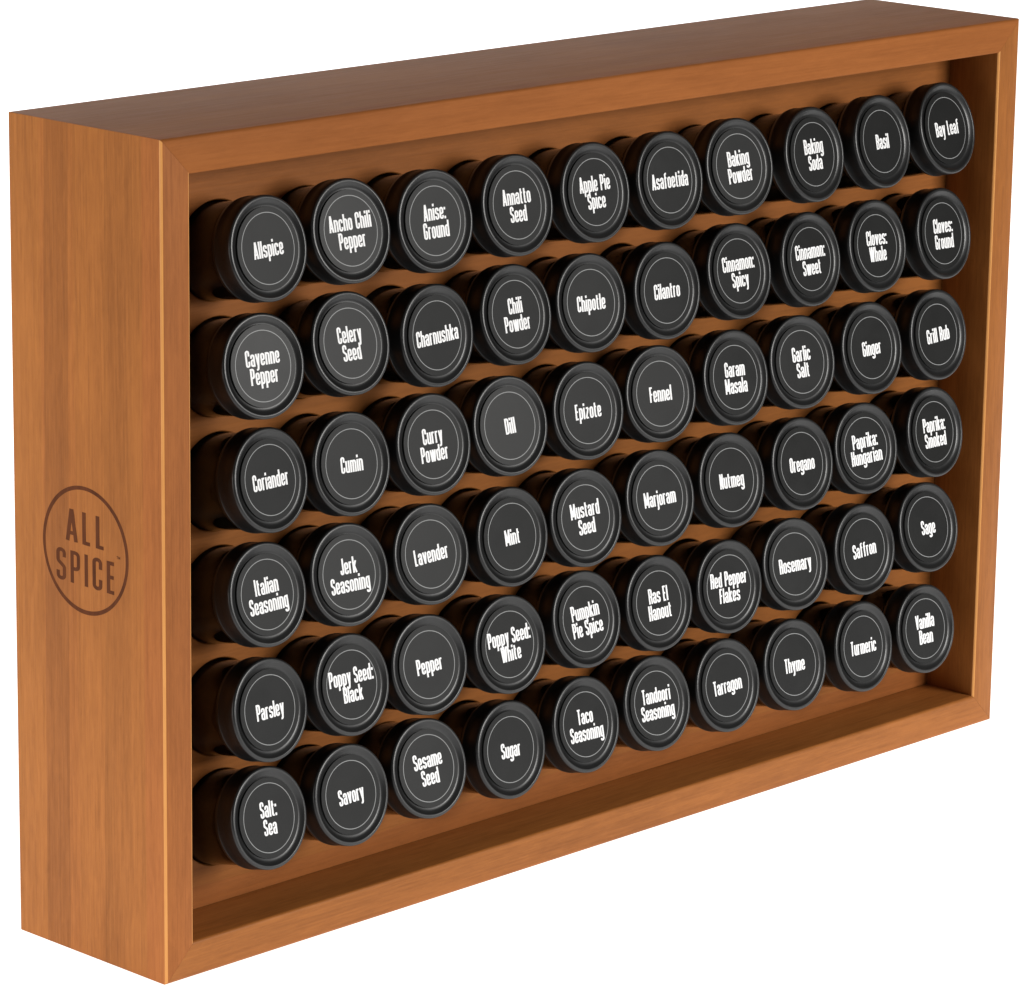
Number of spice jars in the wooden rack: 60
